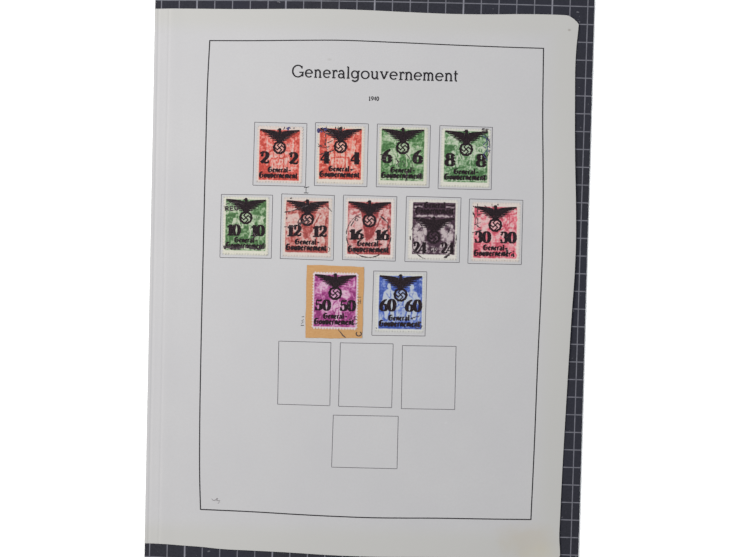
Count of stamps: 11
